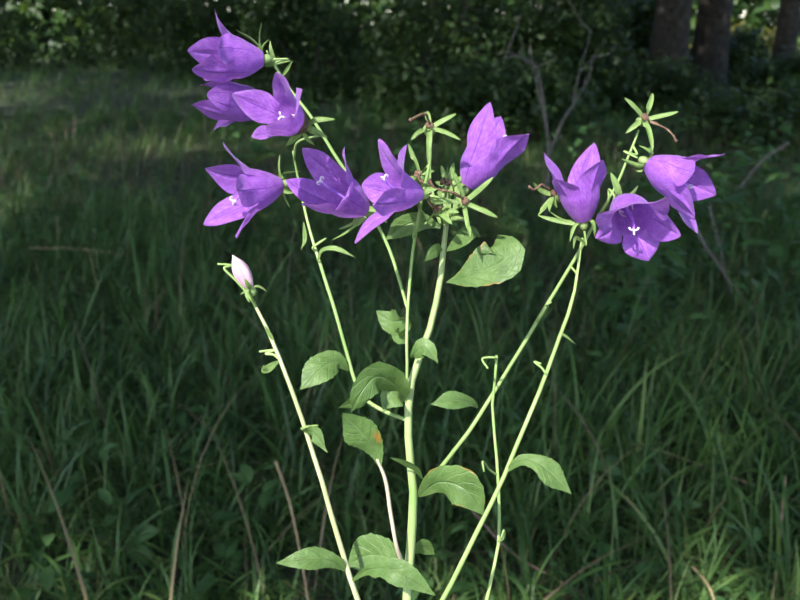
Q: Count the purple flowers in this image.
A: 10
